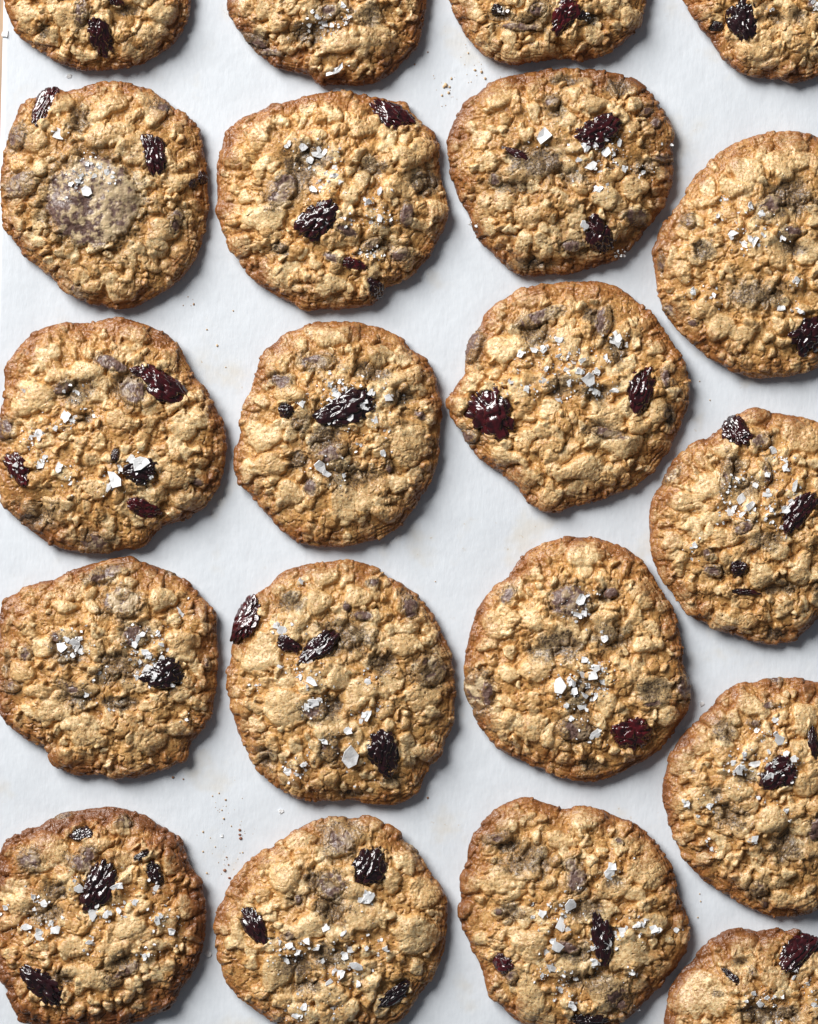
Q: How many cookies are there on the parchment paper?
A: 20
